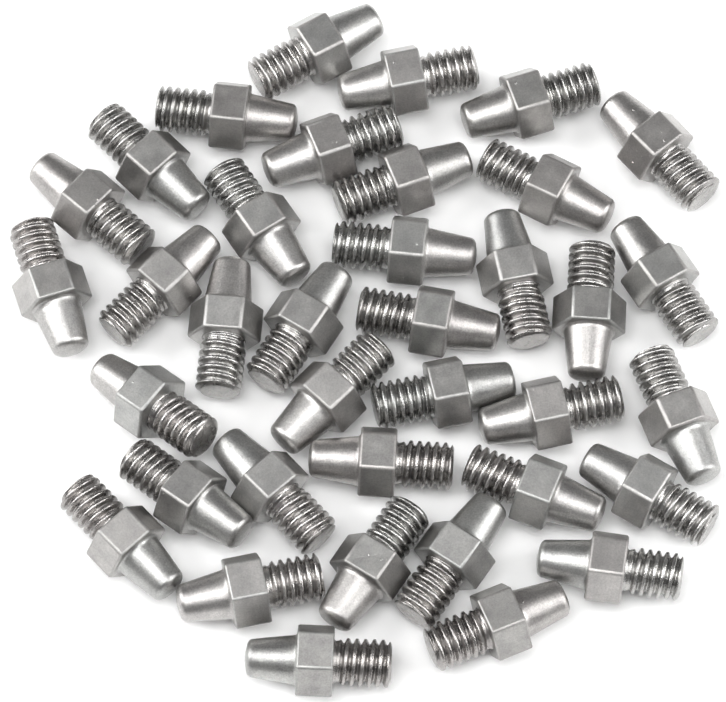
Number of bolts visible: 37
